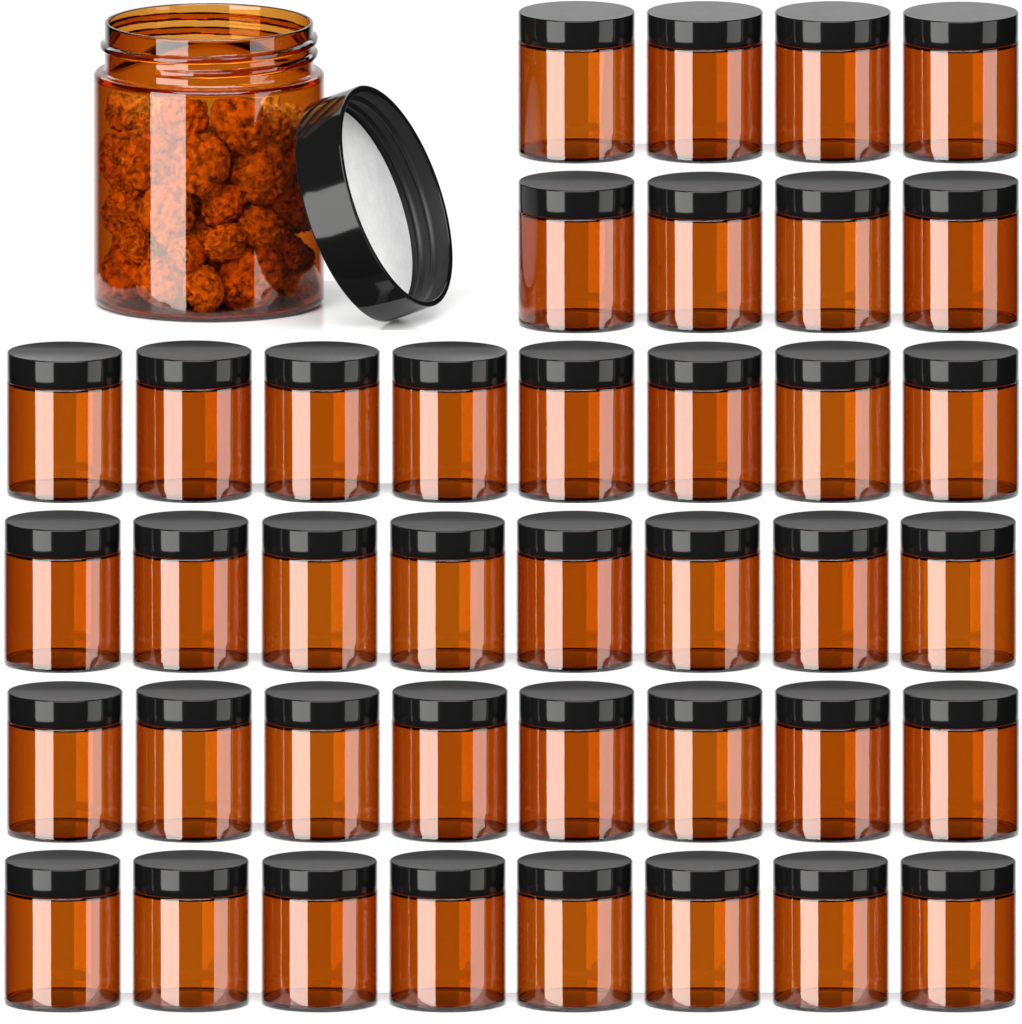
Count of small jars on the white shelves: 40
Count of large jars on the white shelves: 1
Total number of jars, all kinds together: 41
